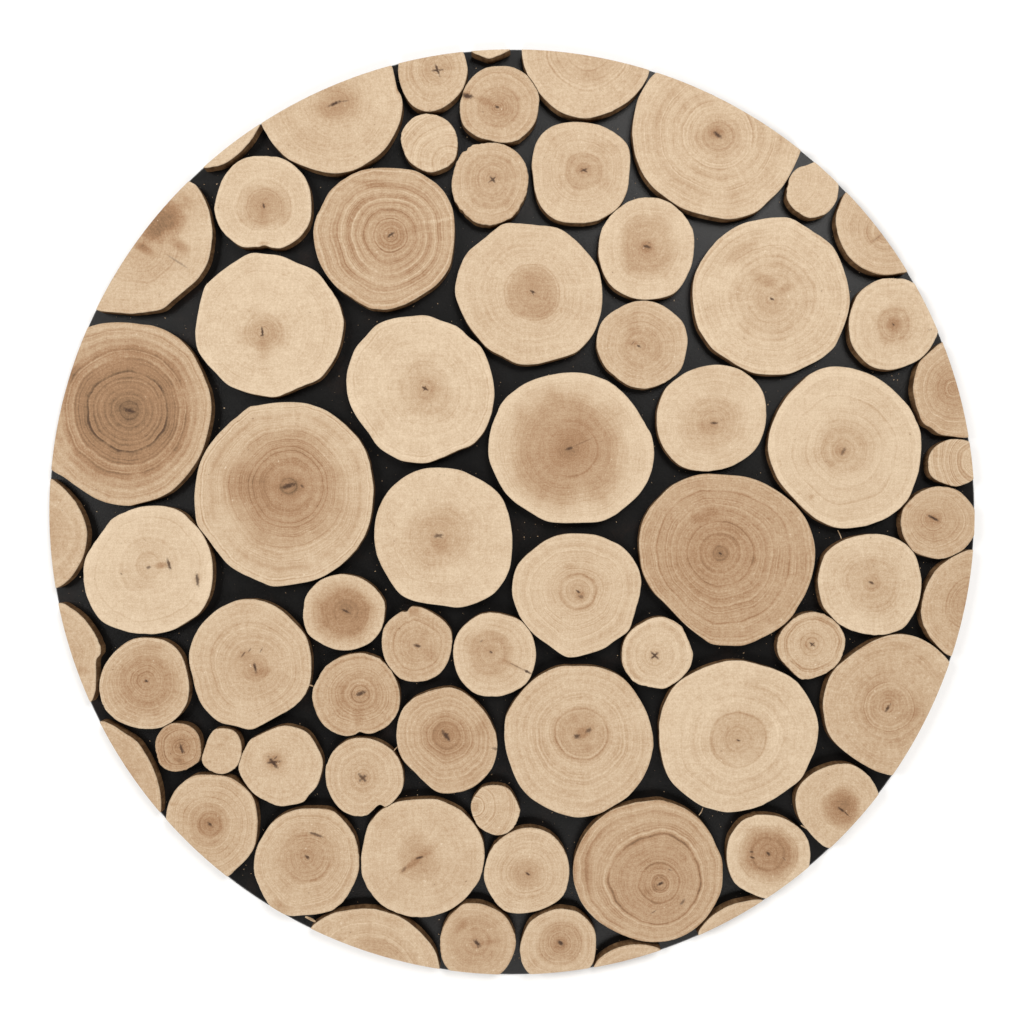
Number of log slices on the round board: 68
